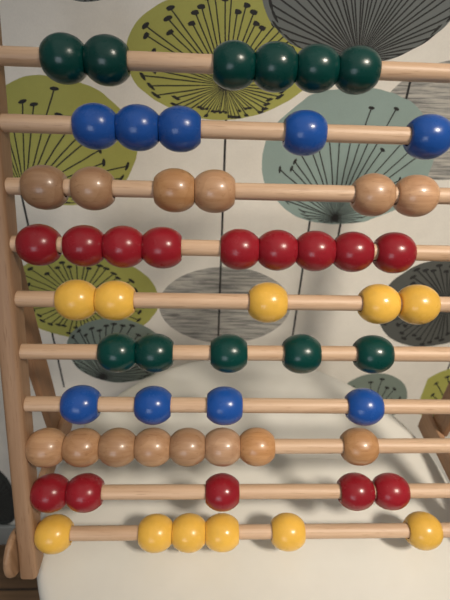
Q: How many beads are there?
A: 59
